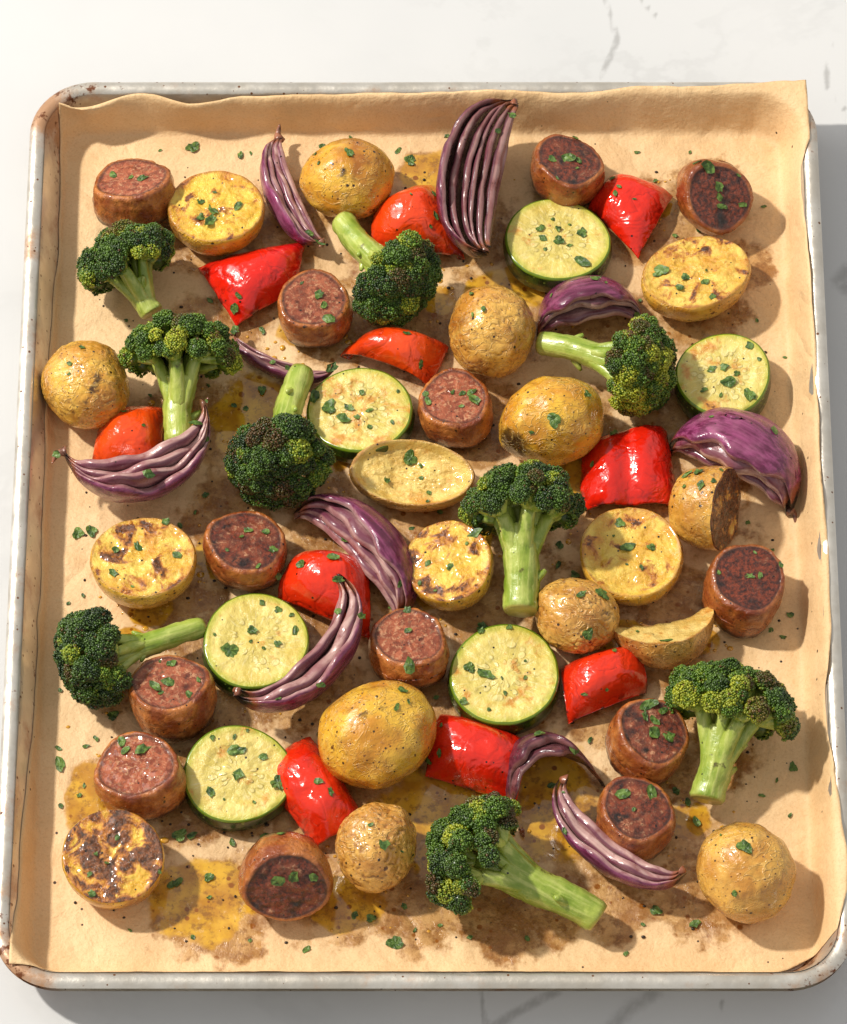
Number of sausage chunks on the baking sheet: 13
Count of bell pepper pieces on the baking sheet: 10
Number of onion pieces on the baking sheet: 10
